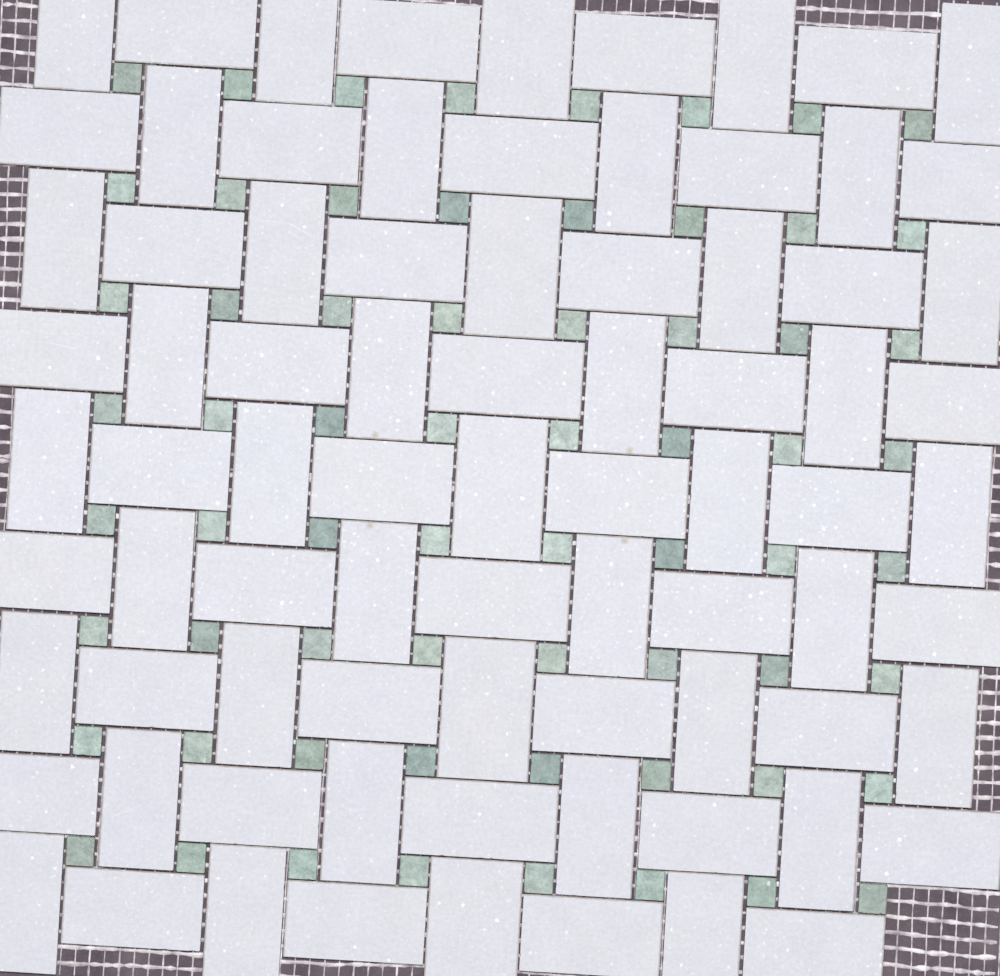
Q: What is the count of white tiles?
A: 80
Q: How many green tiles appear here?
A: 64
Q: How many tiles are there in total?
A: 144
